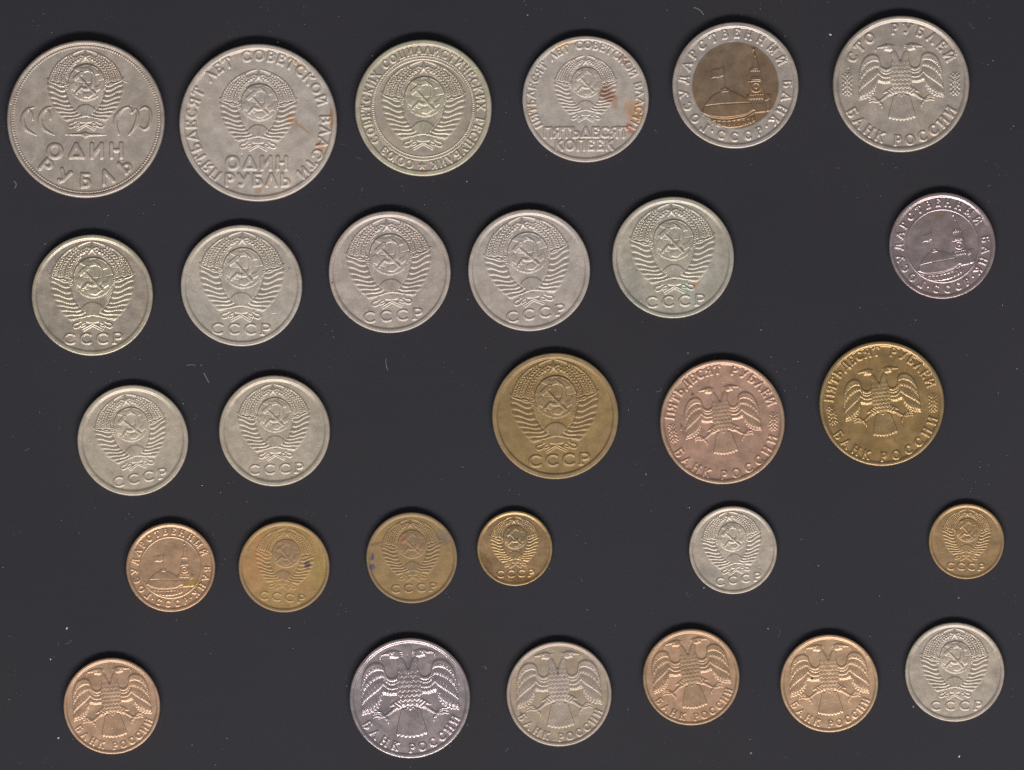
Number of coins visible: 29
